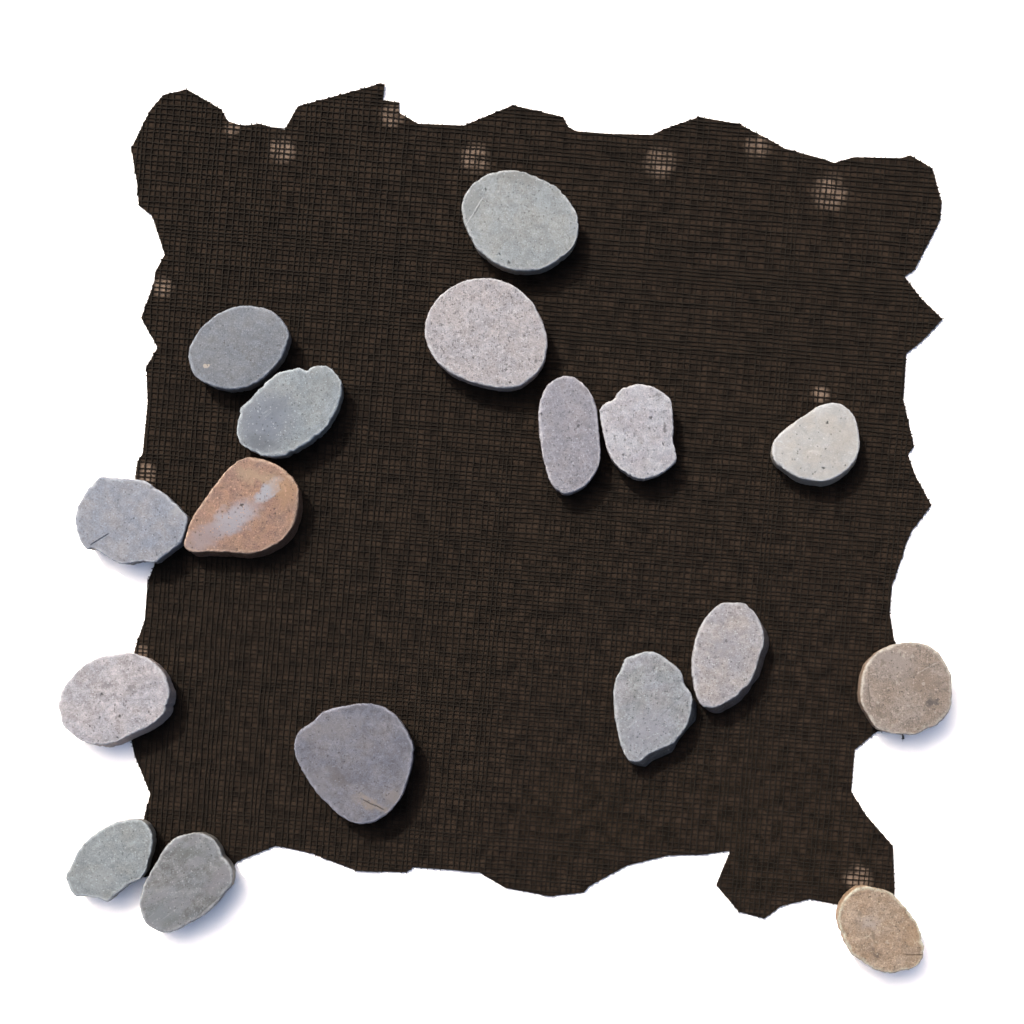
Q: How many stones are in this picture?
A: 17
